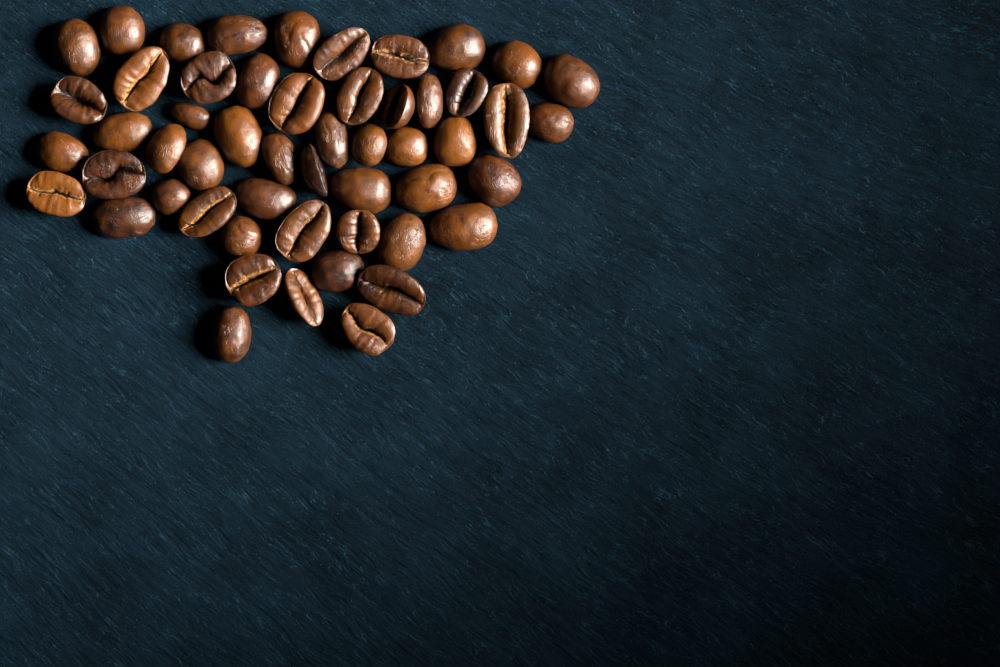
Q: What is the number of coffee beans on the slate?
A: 53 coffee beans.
